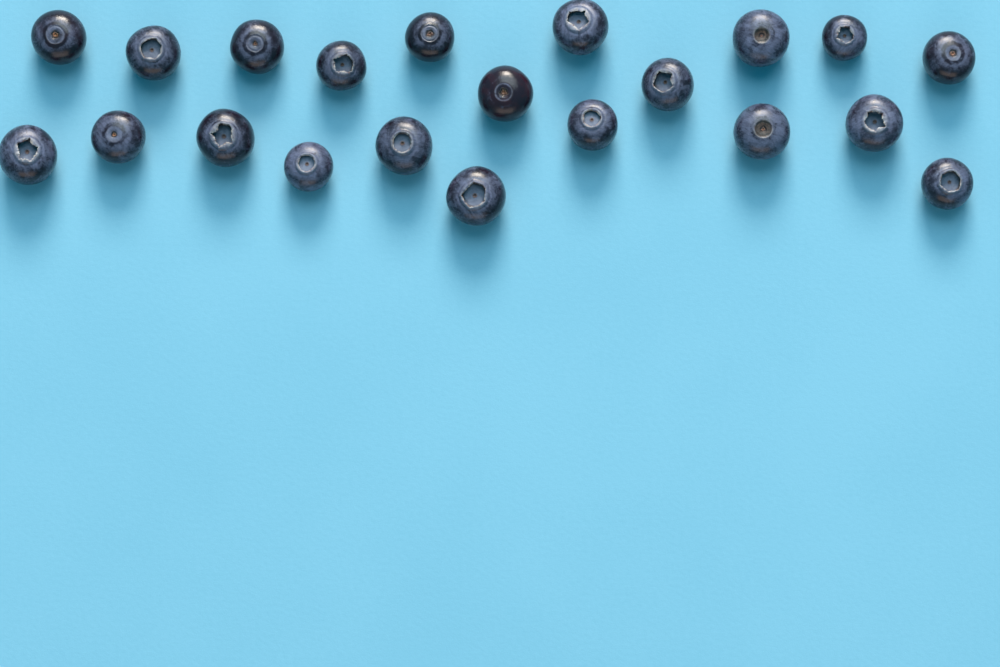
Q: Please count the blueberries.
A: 21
